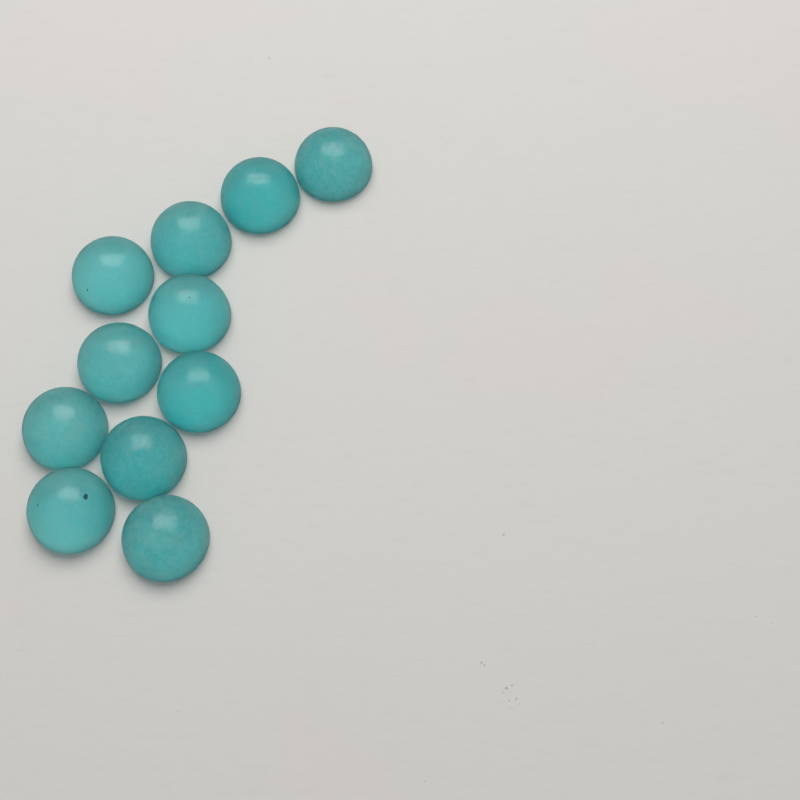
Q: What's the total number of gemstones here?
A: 11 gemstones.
